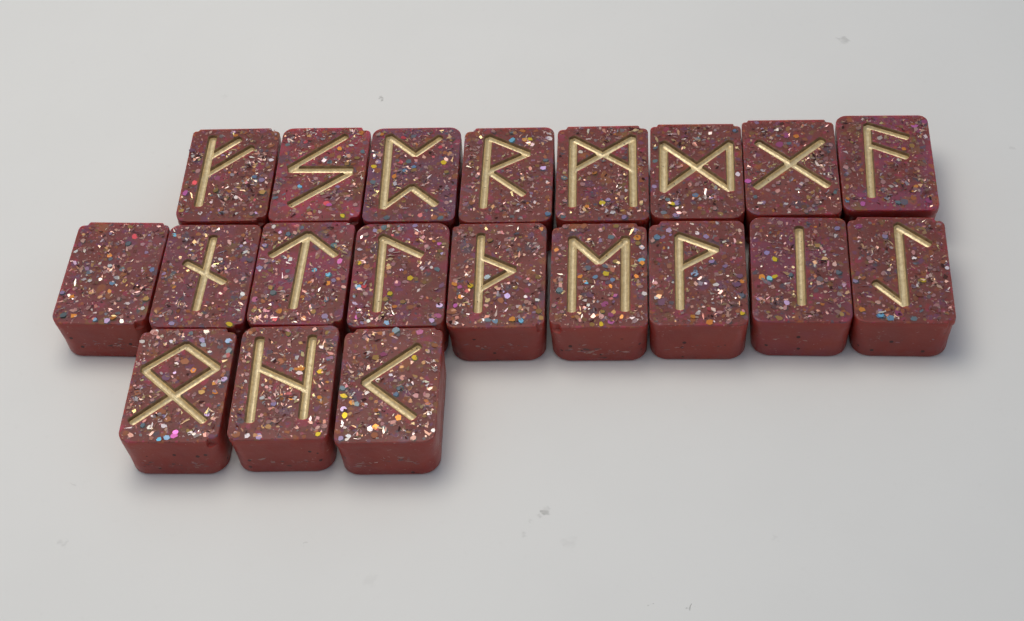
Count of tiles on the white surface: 20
